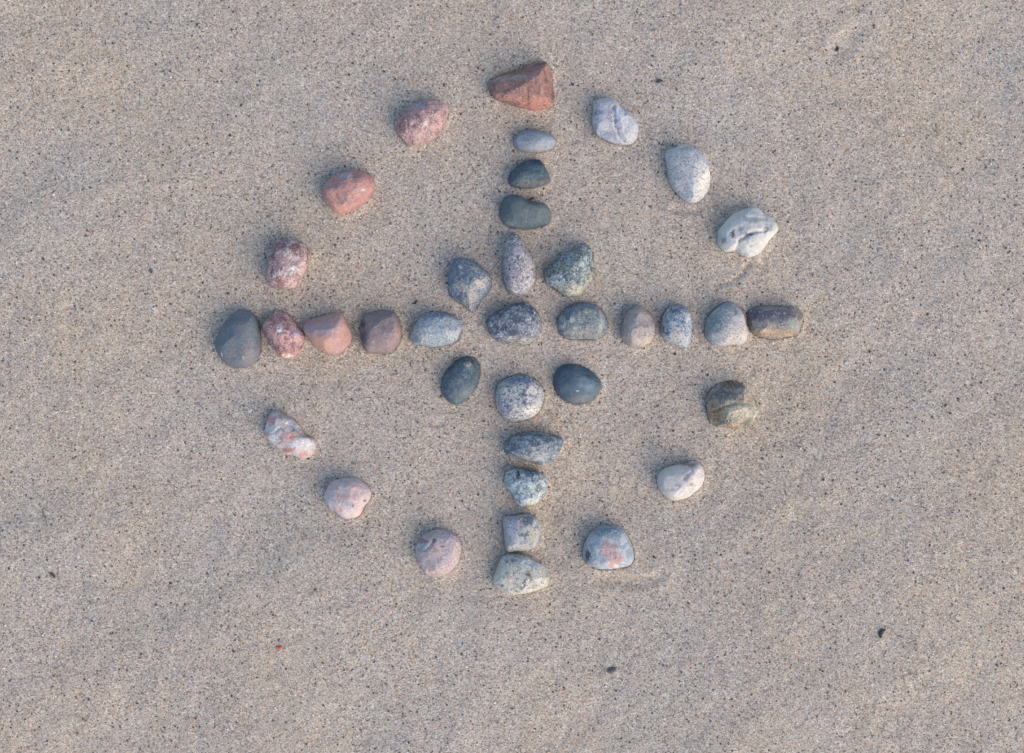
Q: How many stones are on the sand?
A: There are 37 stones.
